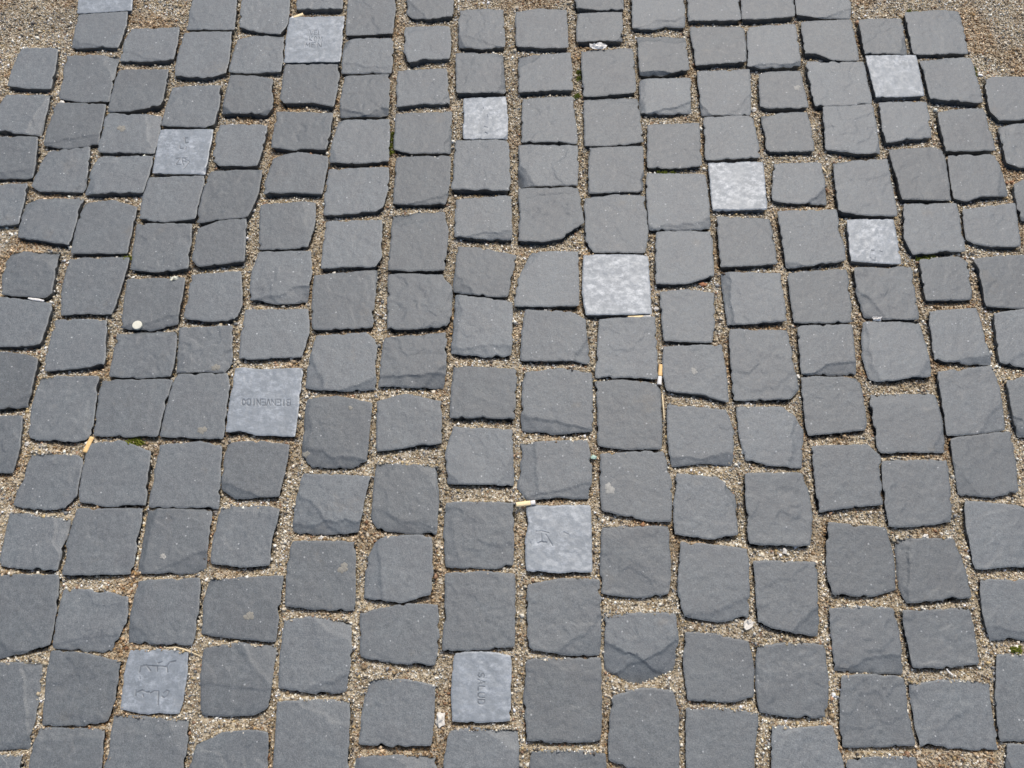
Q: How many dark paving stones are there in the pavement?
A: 200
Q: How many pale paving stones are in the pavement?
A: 12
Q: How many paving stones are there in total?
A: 212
